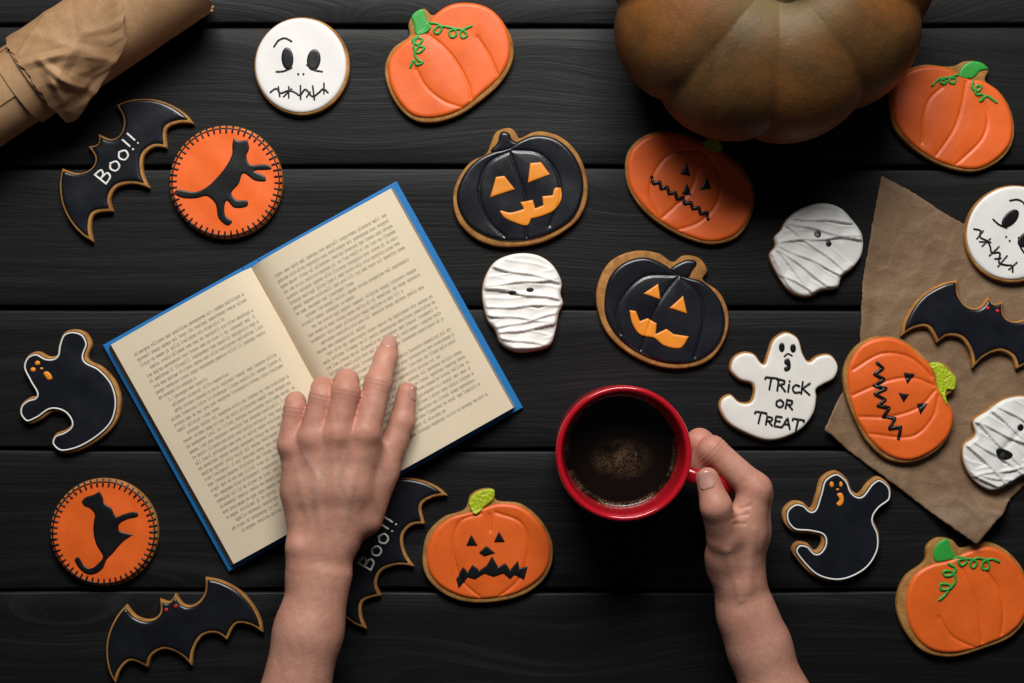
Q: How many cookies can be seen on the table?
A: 22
